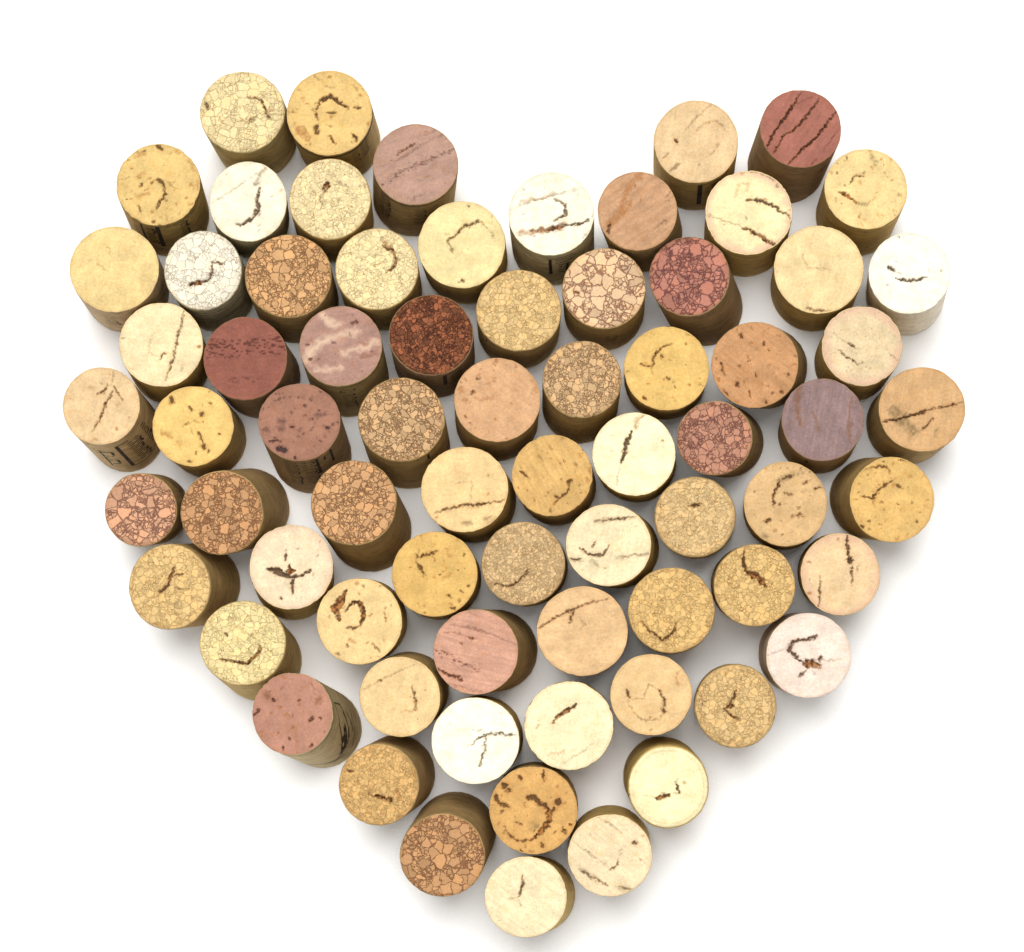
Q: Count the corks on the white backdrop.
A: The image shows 72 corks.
